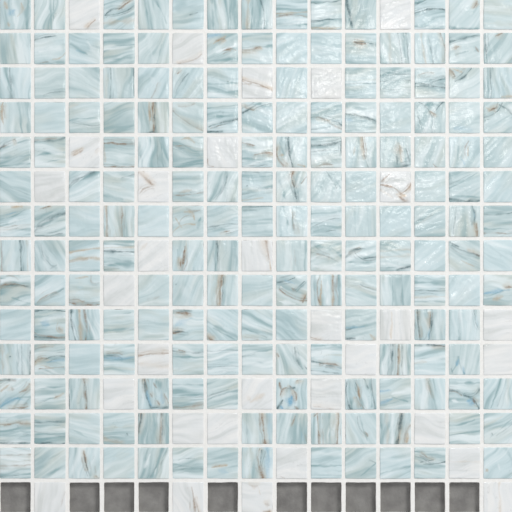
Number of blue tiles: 183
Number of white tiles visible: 31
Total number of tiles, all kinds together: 214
